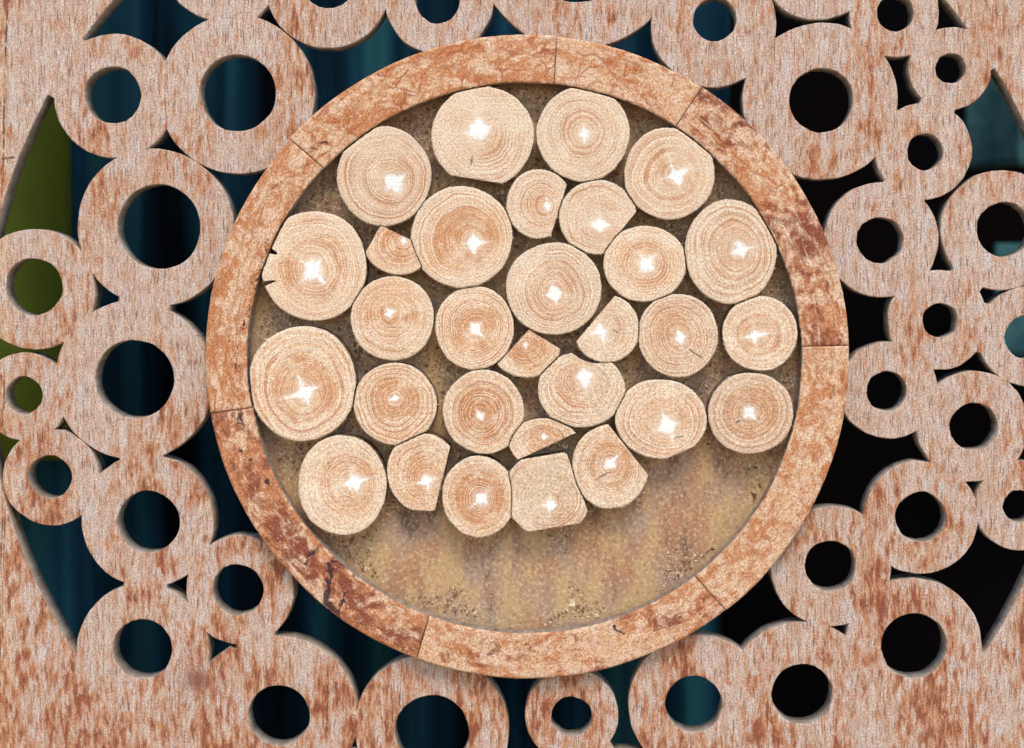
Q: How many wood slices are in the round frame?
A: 30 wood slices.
